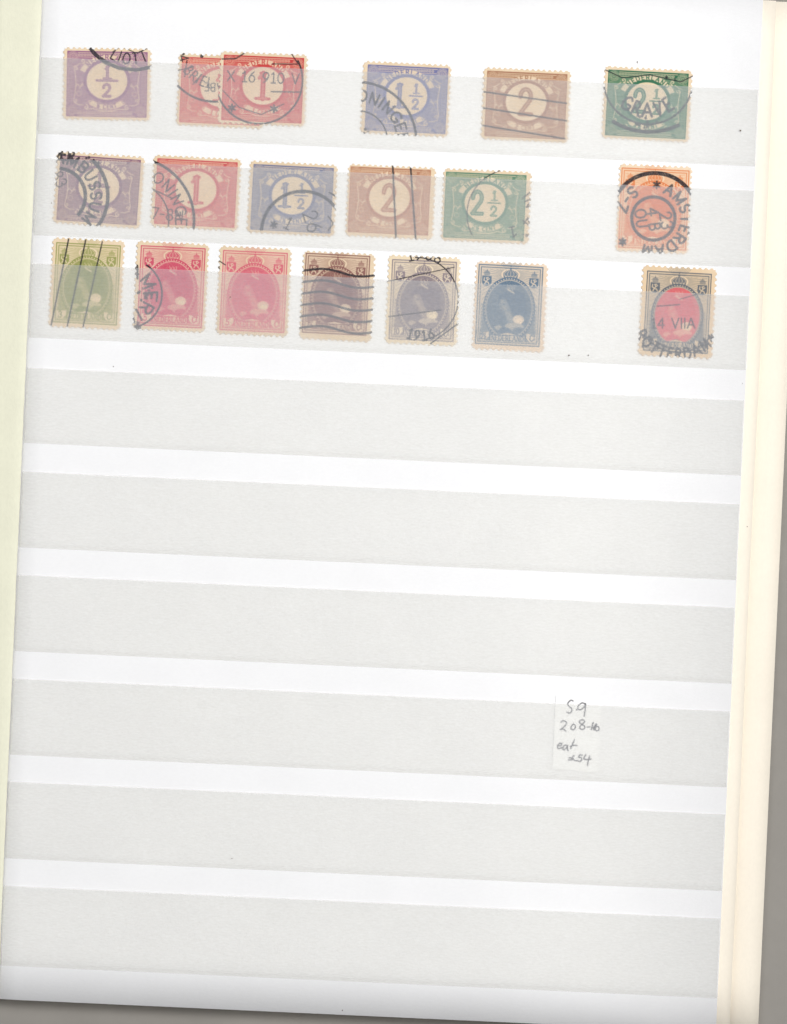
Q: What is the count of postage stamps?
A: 19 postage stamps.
